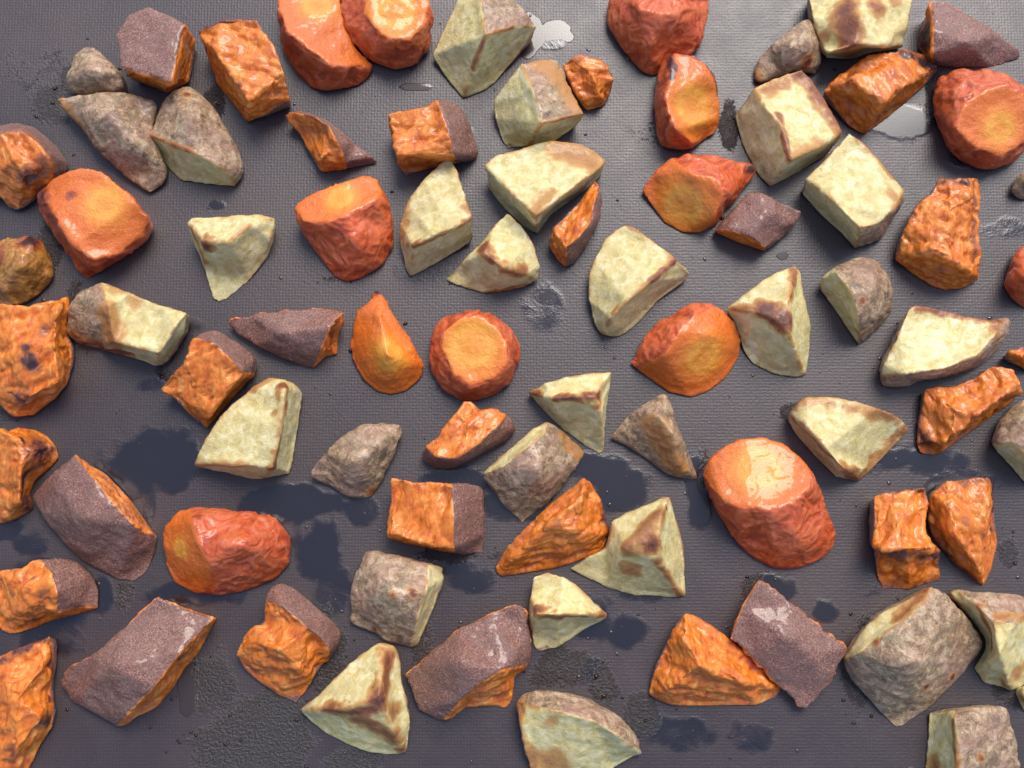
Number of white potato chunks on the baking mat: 35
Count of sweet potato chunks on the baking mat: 30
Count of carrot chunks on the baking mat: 15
